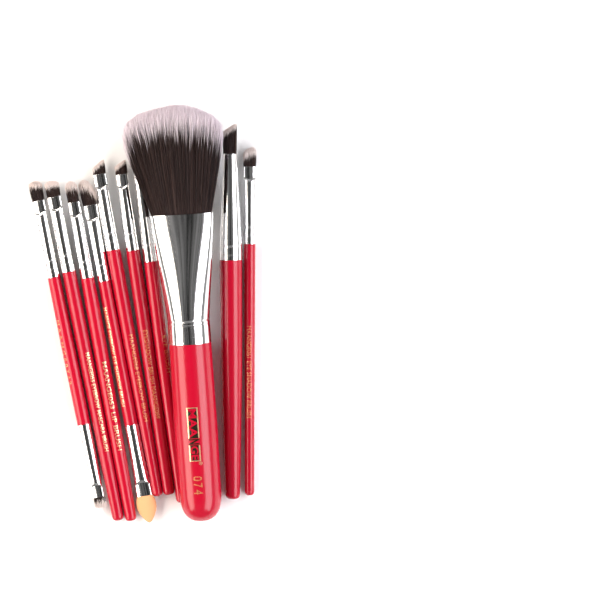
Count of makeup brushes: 10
